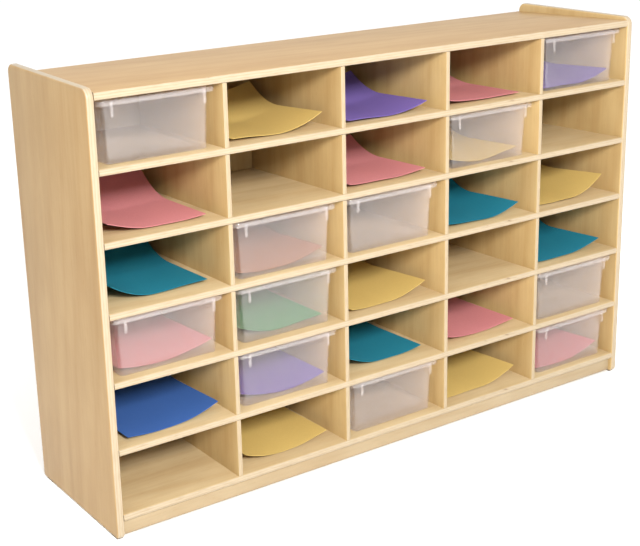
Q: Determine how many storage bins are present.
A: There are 11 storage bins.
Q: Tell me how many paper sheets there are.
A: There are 22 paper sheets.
